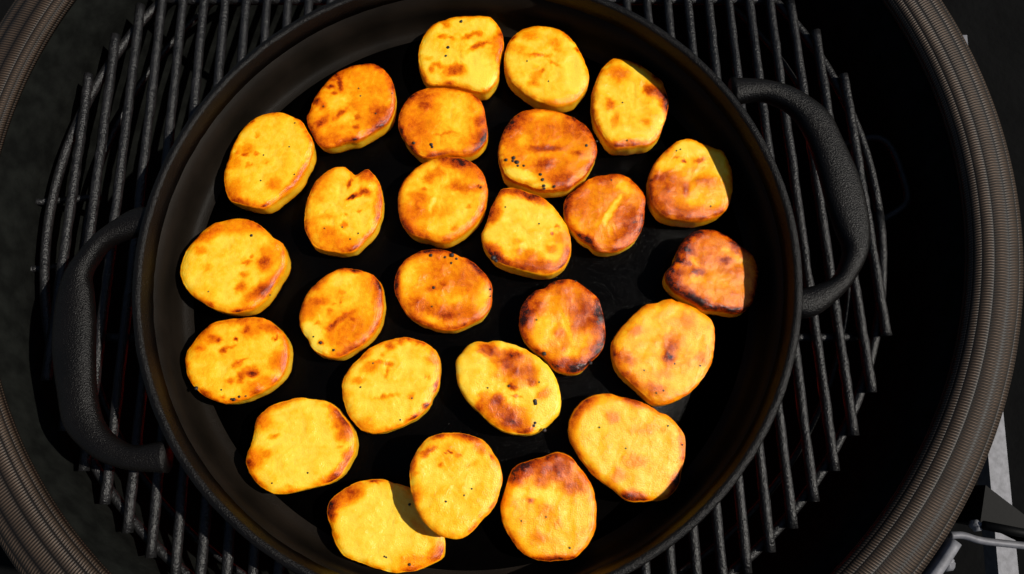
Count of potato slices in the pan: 26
